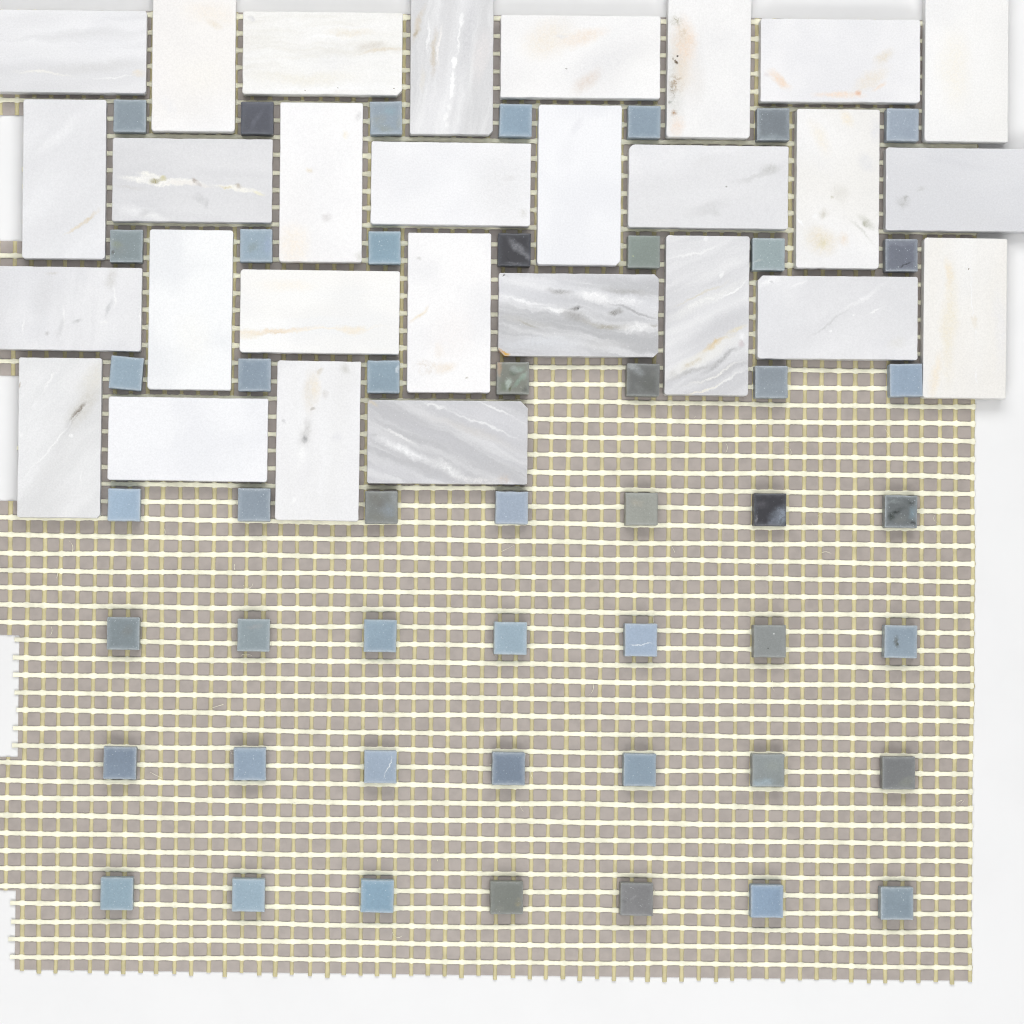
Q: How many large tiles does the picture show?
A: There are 28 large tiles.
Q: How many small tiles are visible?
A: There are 49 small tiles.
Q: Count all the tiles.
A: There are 77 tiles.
